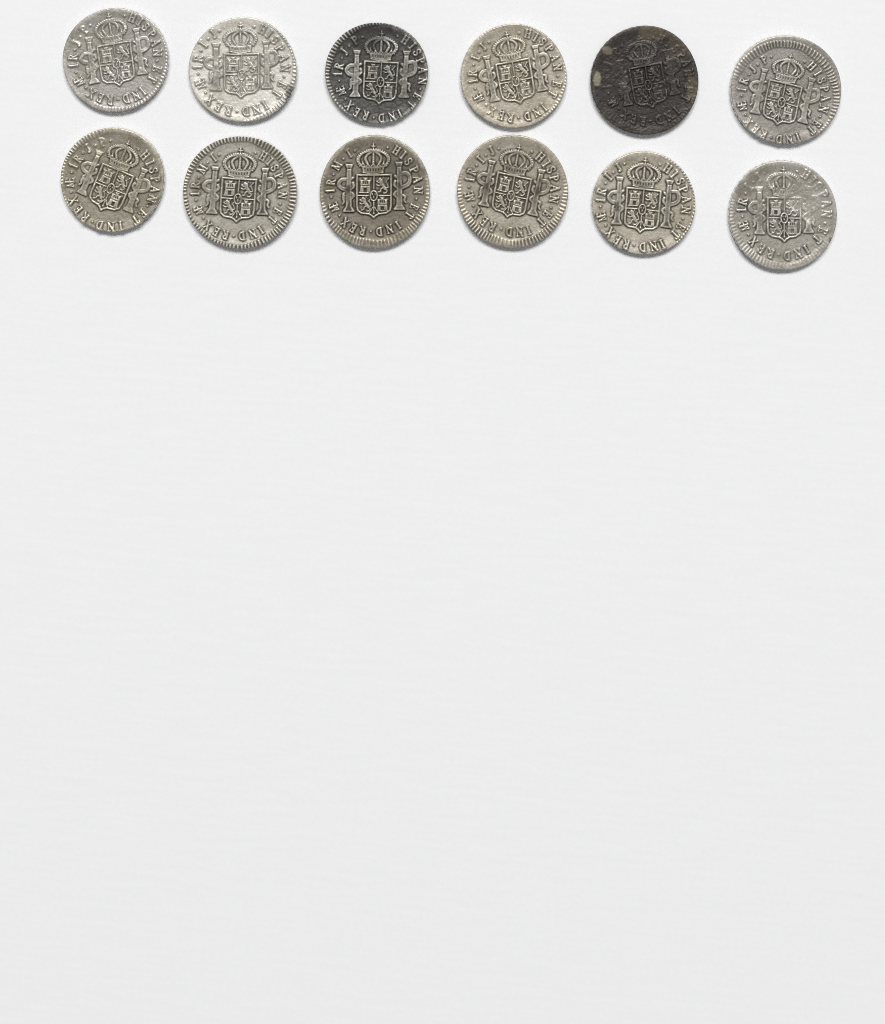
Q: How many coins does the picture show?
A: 12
